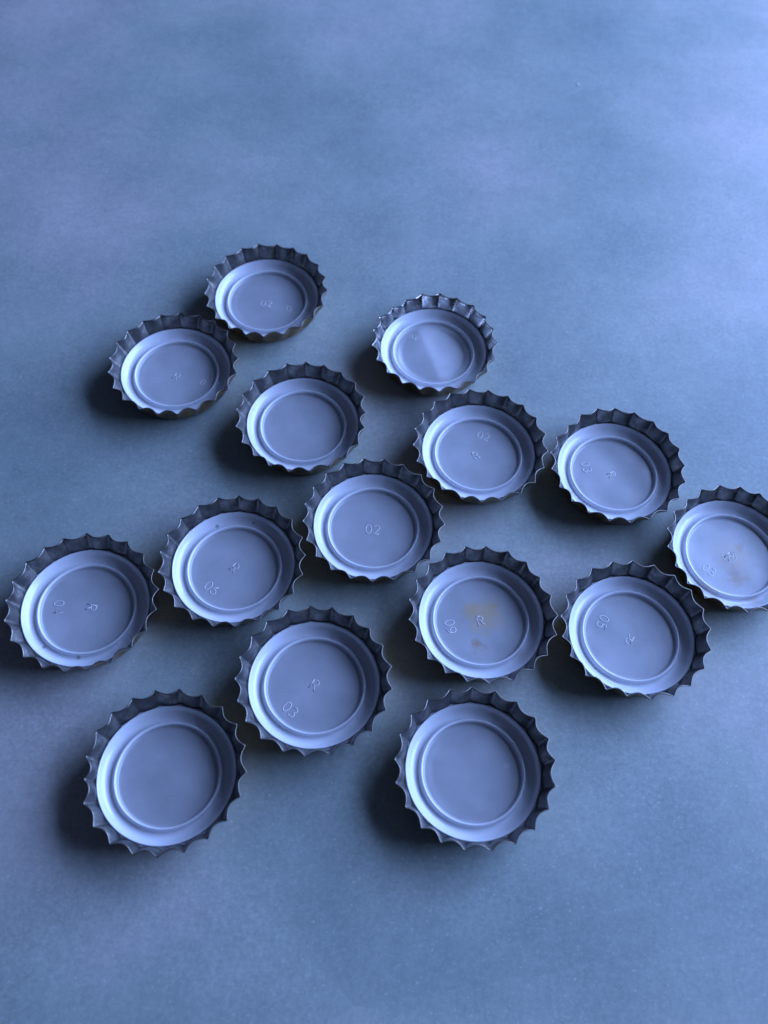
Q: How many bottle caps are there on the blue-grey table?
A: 15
